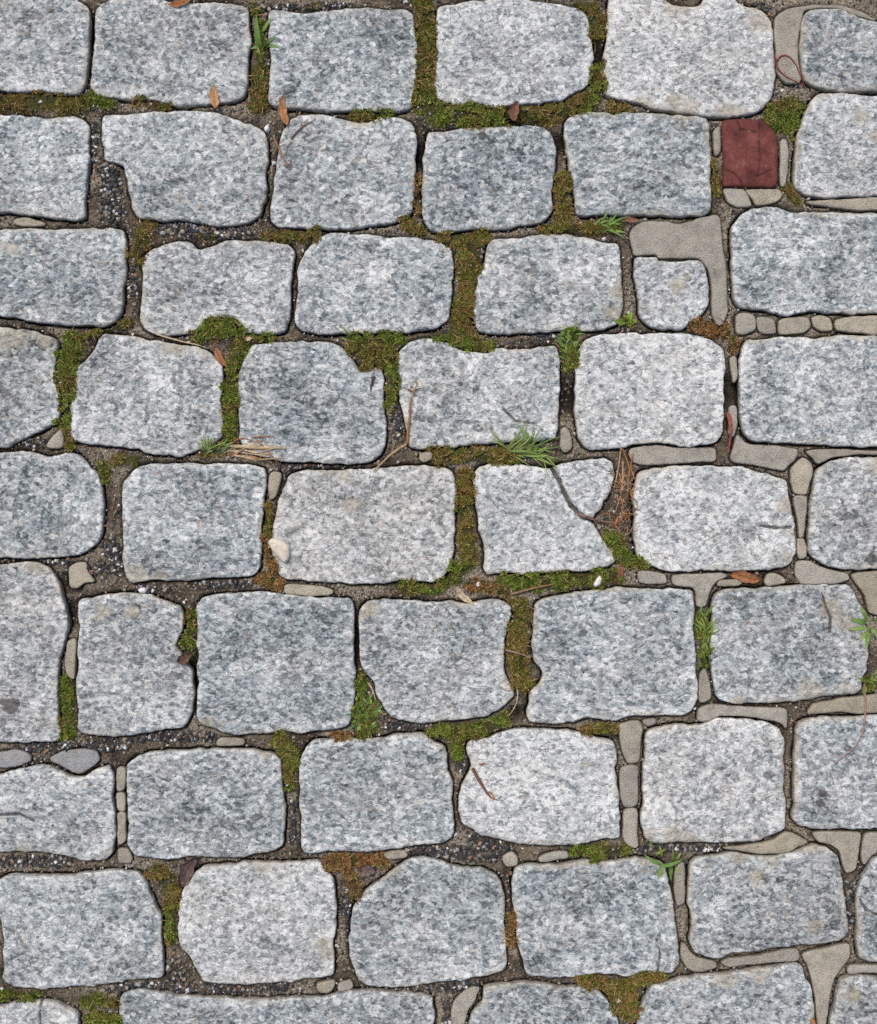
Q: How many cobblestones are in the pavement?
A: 53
